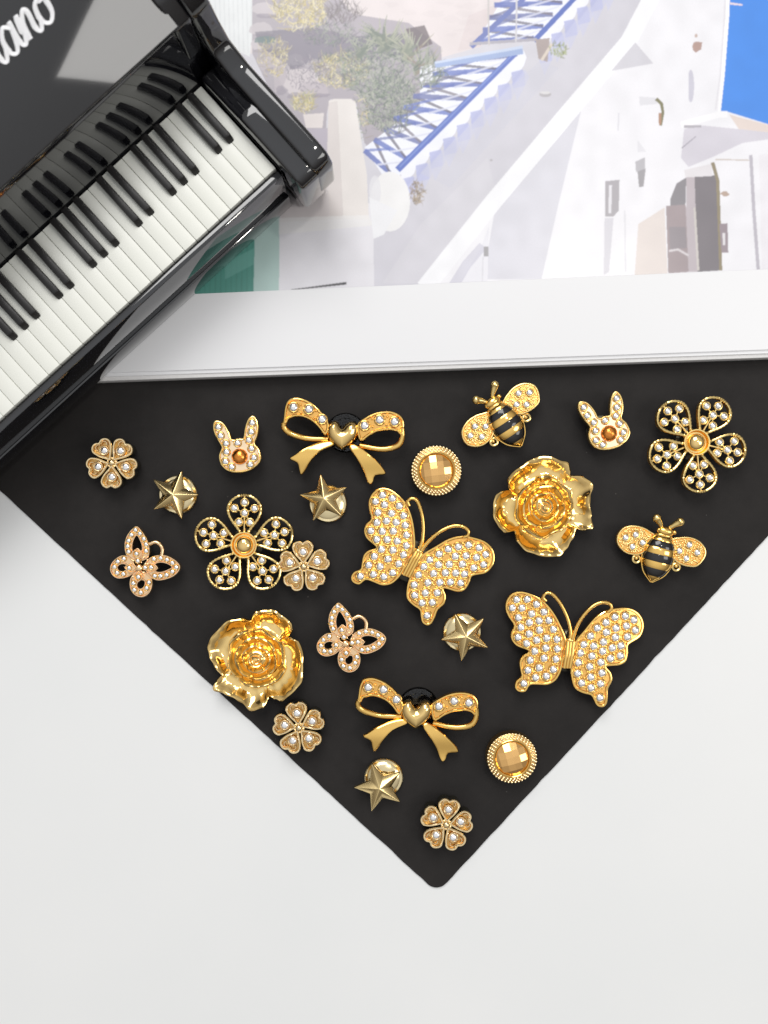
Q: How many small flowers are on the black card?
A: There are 4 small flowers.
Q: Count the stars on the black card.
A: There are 4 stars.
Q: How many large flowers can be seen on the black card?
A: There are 2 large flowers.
